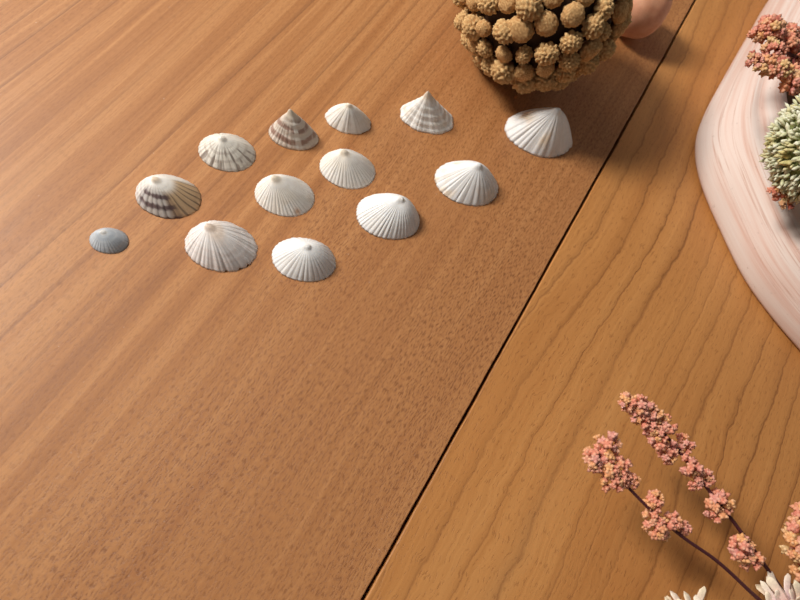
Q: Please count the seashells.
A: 13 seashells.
